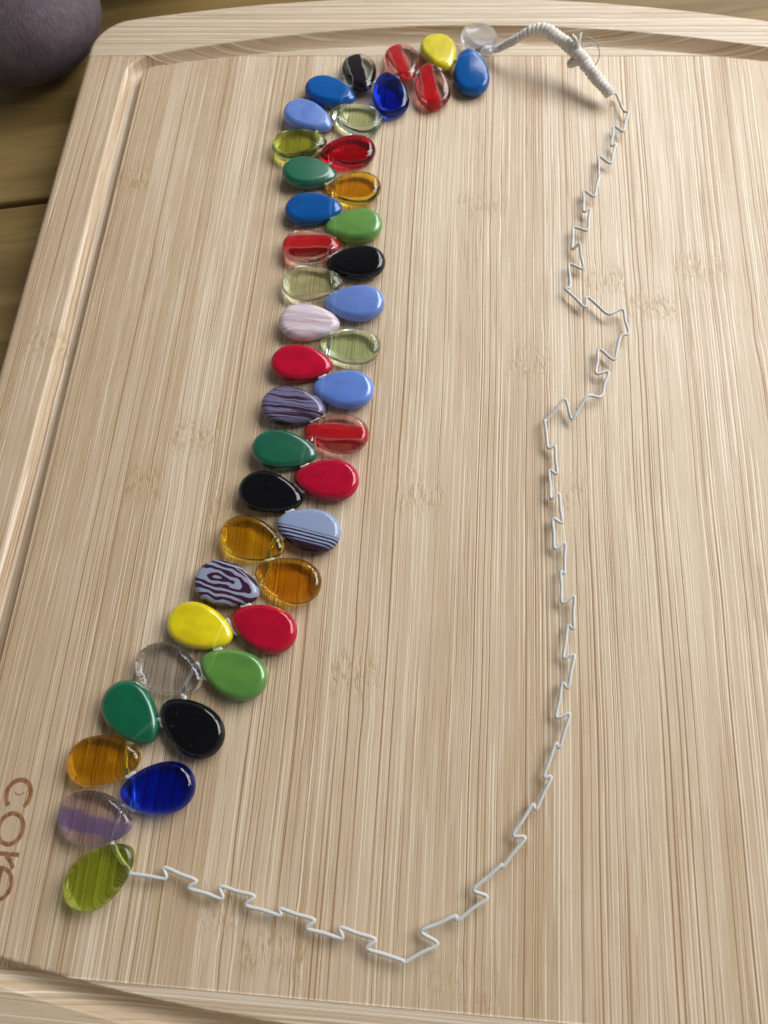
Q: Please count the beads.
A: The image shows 43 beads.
